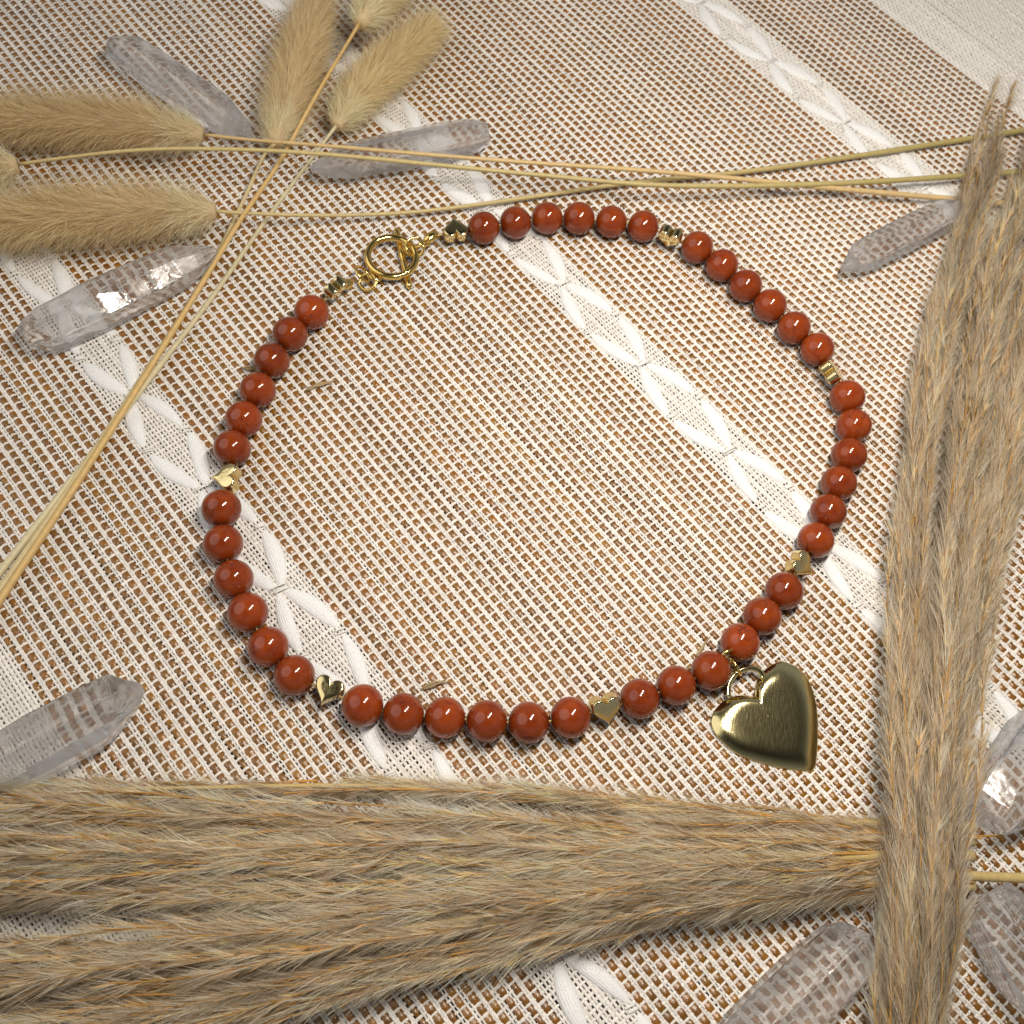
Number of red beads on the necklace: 42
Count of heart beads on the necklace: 8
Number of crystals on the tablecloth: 8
